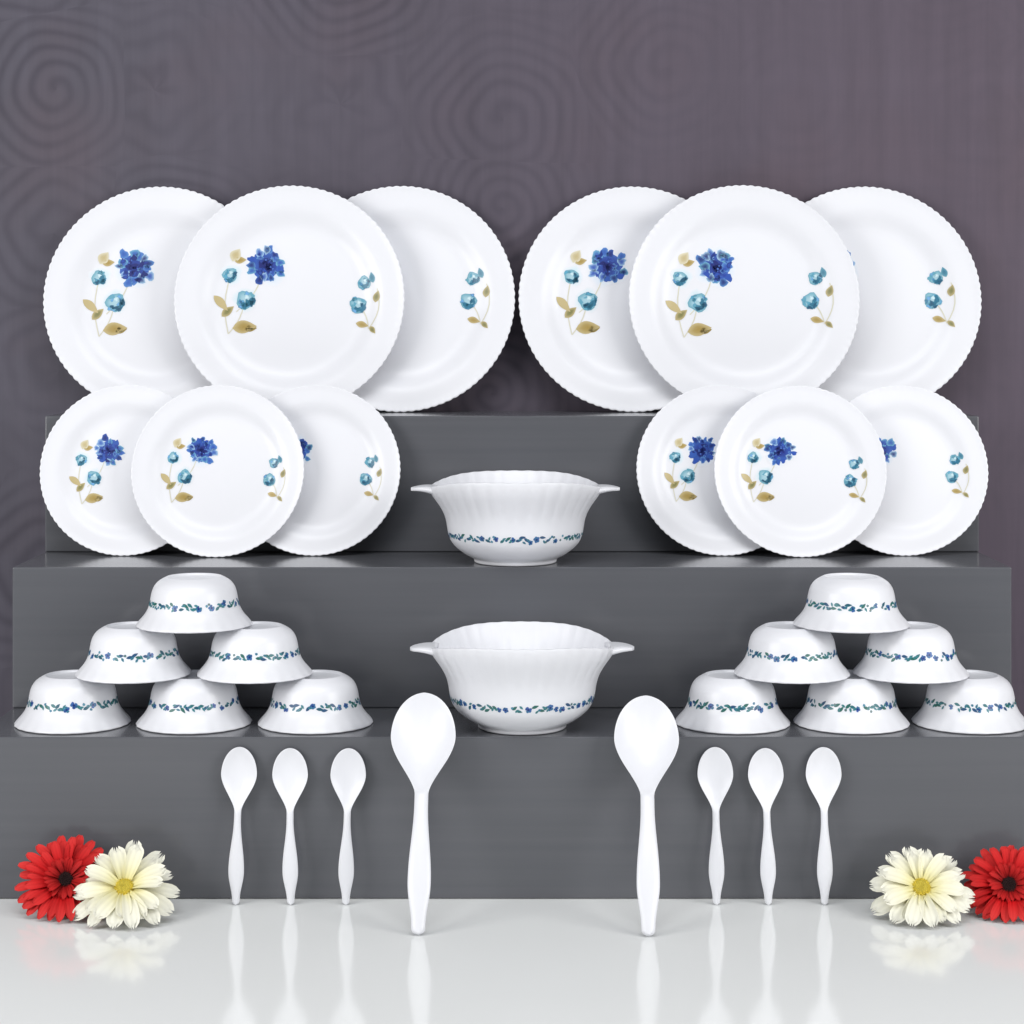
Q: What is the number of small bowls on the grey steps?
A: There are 12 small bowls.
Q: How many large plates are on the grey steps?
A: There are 6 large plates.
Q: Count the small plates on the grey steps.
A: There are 6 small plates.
